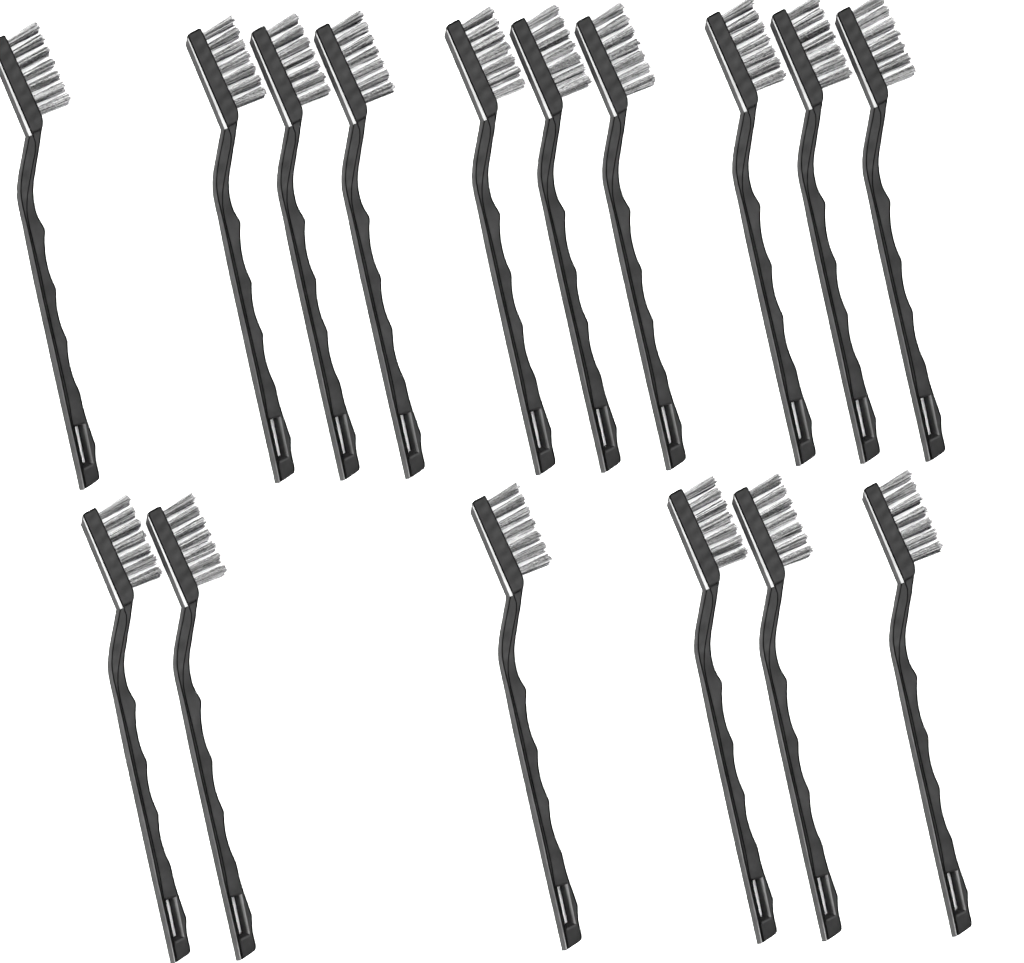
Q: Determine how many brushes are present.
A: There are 16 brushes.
